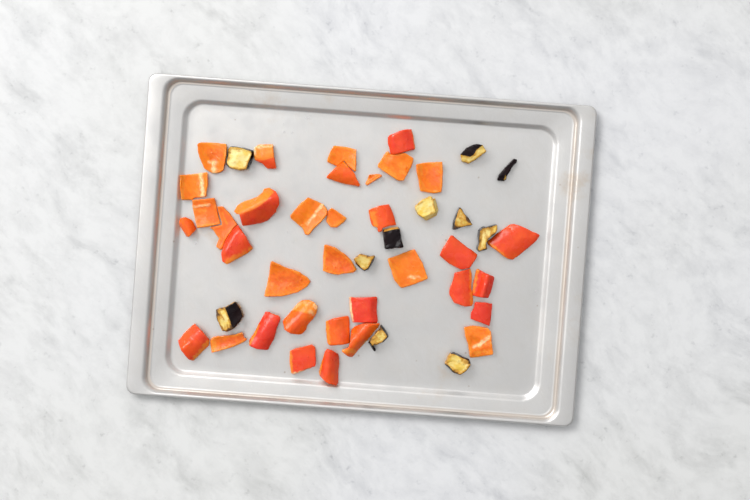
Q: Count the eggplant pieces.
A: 11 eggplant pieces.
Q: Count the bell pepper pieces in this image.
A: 35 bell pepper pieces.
